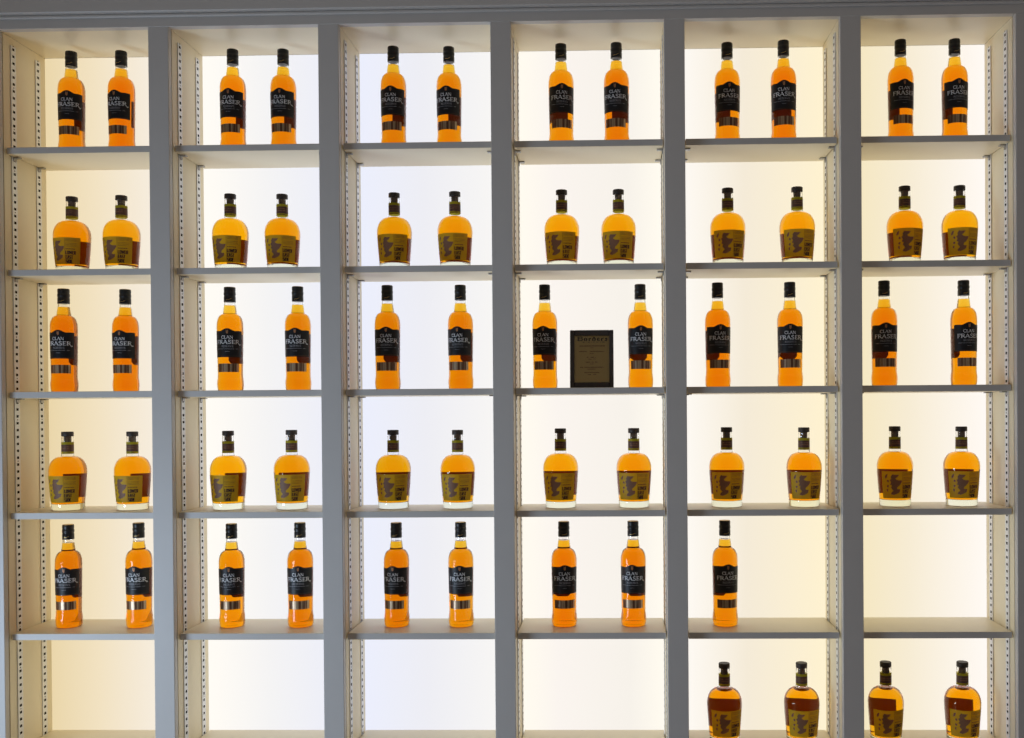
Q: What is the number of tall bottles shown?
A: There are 33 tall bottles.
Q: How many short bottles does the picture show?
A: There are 28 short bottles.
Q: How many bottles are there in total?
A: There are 61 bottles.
